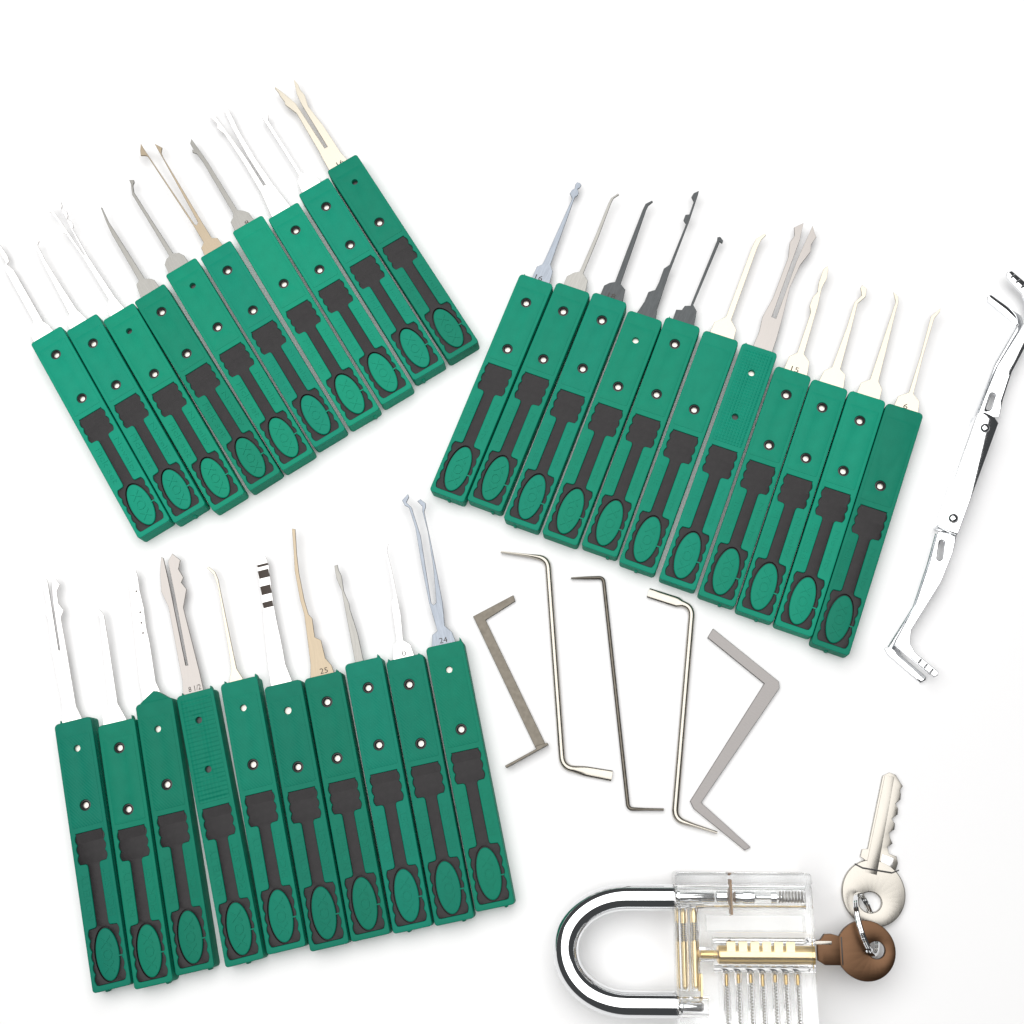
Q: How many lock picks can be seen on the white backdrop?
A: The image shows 31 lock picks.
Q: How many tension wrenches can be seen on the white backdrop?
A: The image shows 5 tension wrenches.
